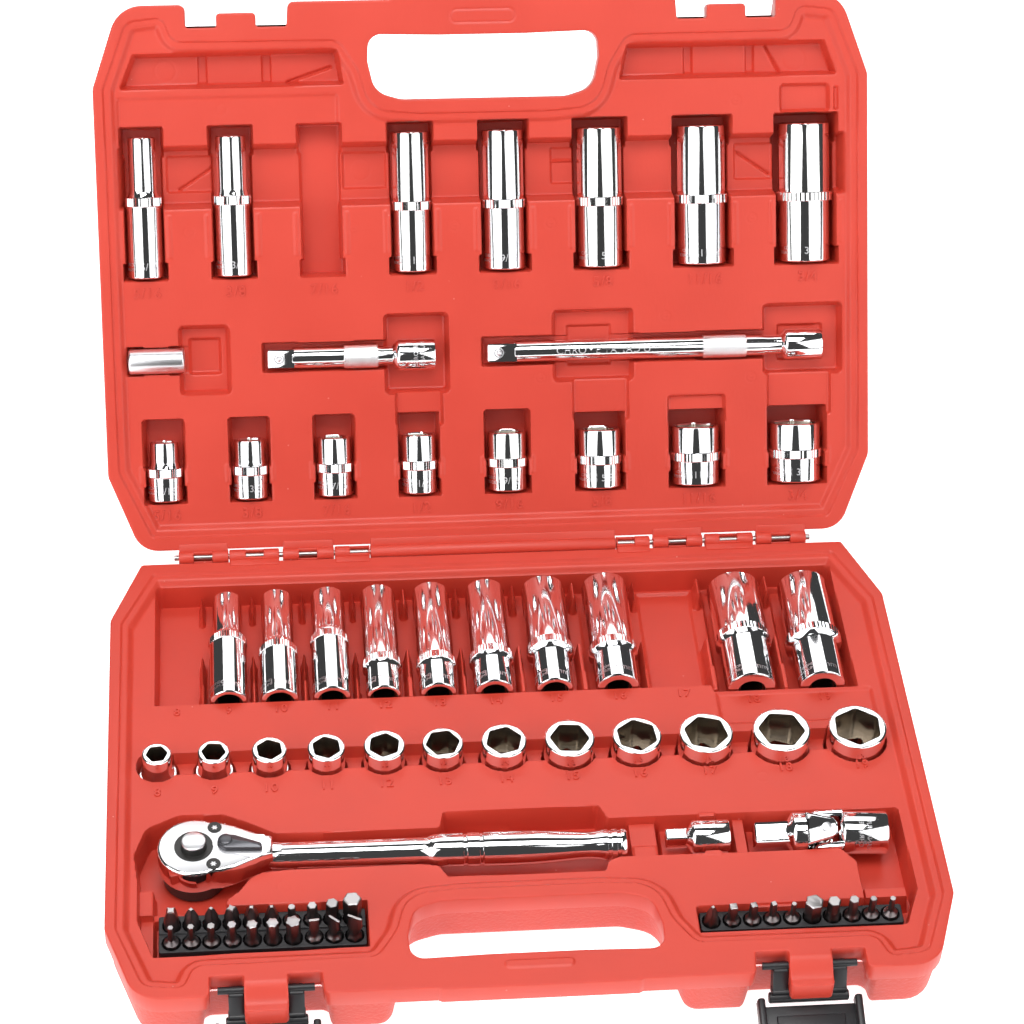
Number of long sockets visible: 17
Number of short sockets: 20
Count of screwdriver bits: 30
